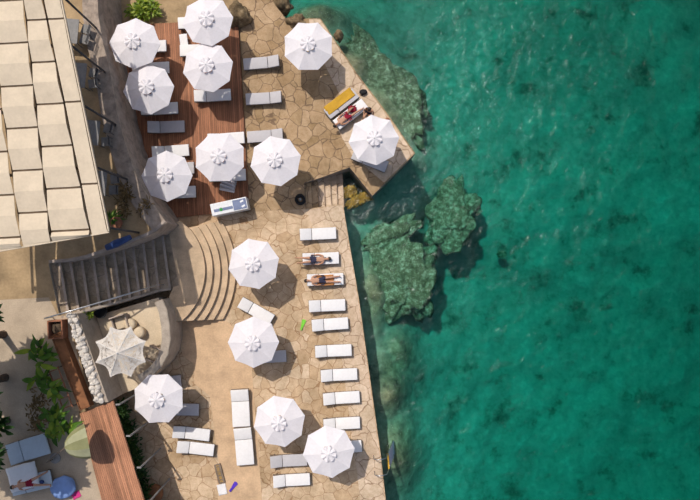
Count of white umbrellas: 14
